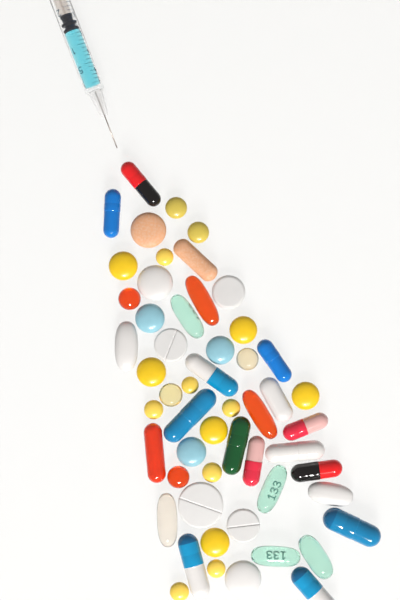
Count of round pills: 29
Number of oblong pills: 25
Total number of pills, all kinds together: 54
